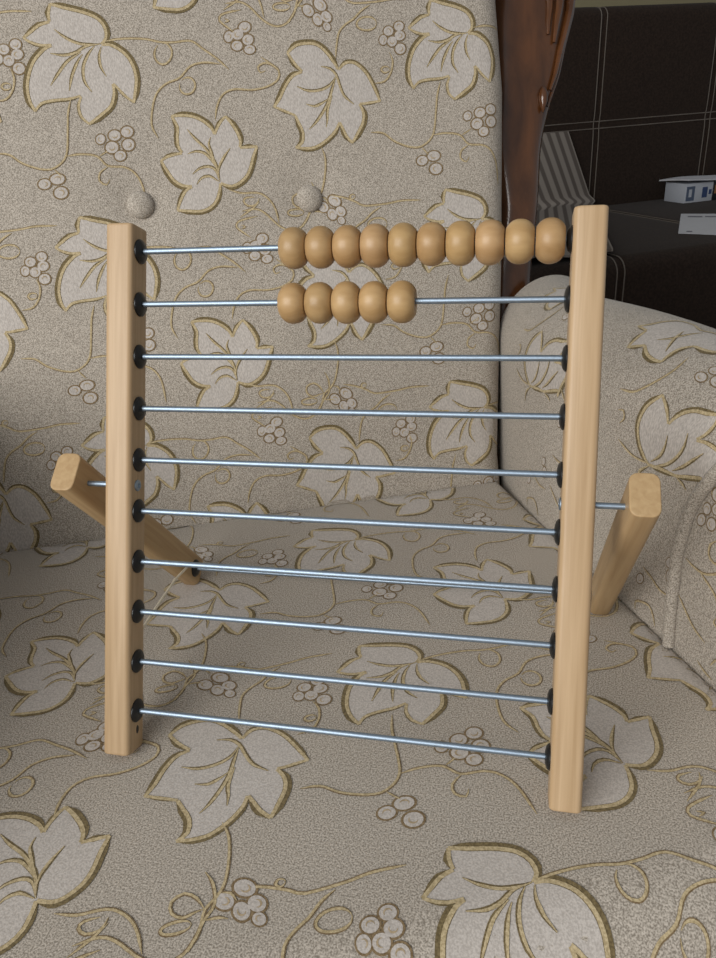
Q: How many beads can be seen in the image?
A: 15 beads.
